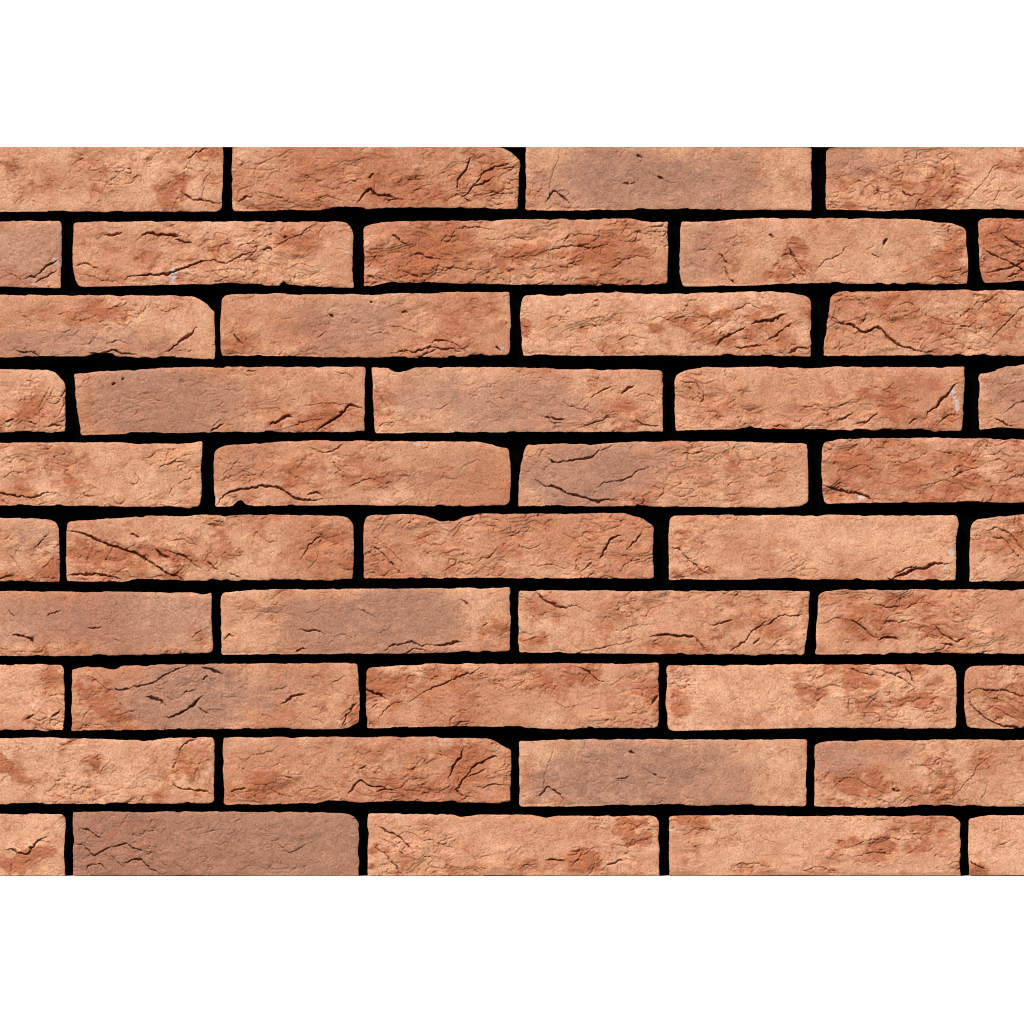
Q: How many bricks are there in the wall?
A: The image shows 45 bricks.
